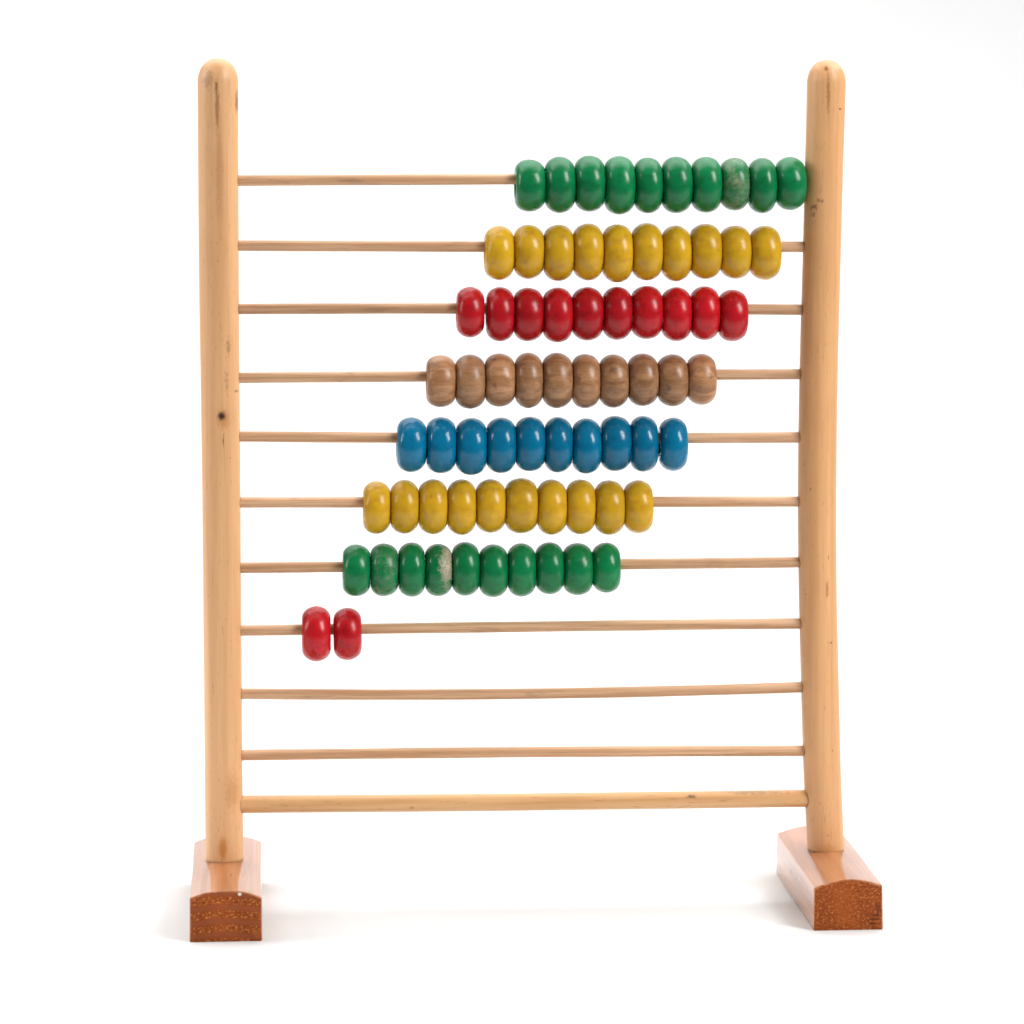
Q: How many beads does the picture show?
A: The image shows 72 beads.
